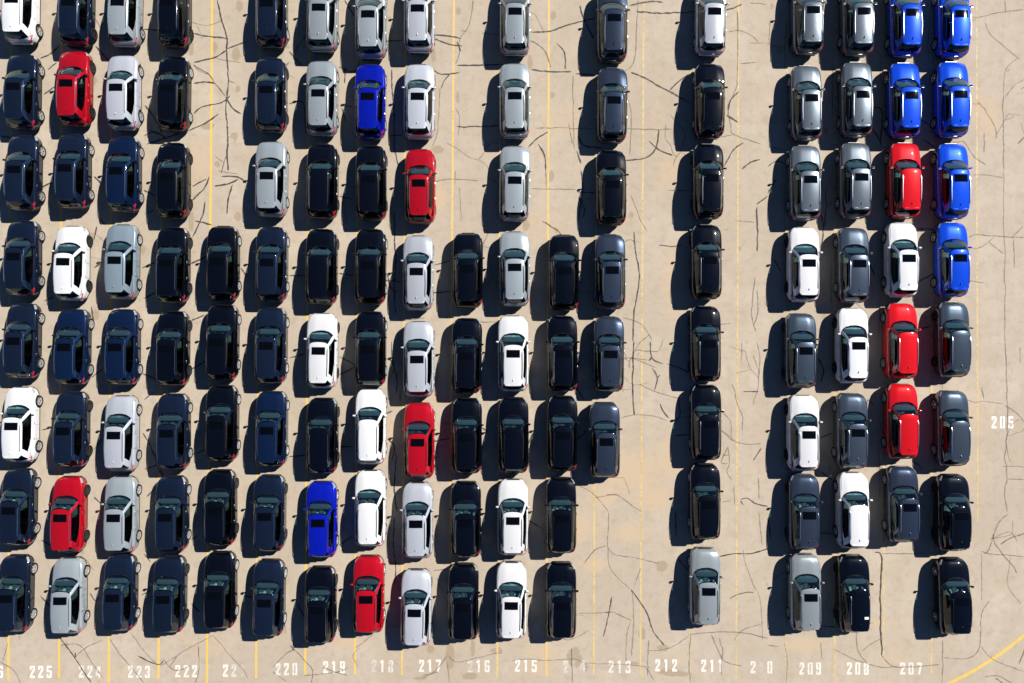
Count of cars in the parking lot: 132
